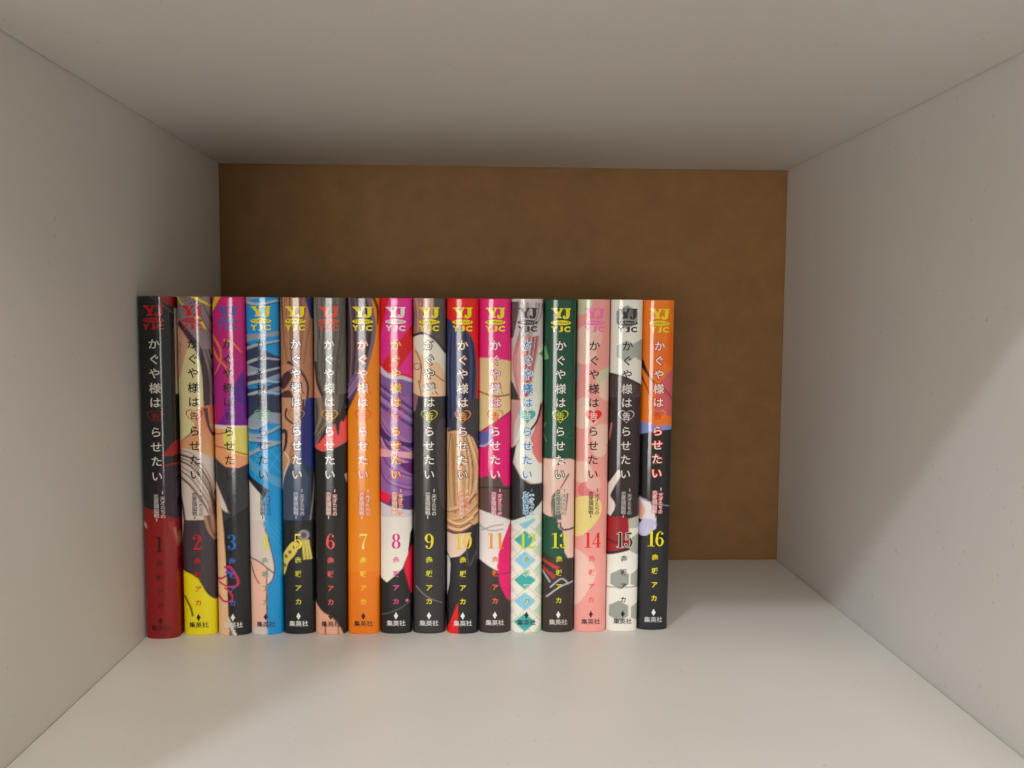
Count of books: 16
